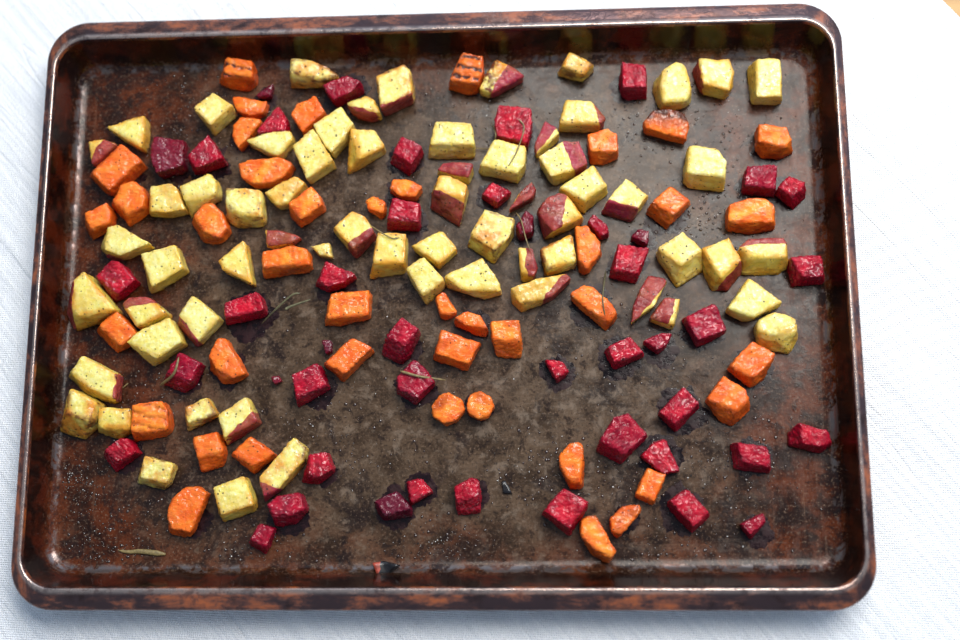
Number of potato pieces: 64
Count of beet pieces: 45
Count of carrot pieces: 41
